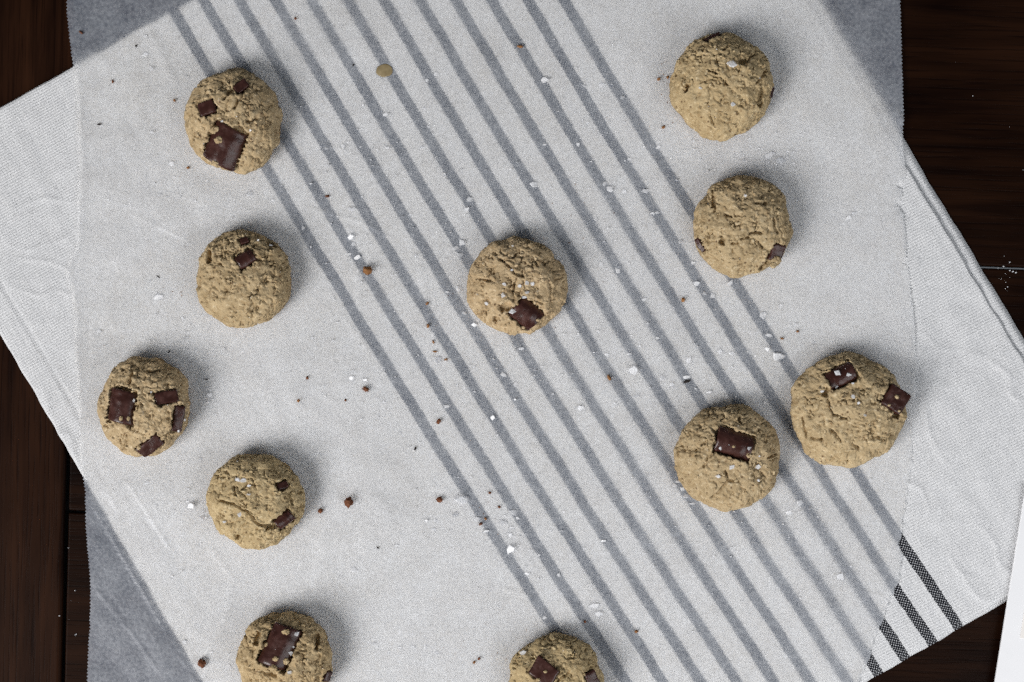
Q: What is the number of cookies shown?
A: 11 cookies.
